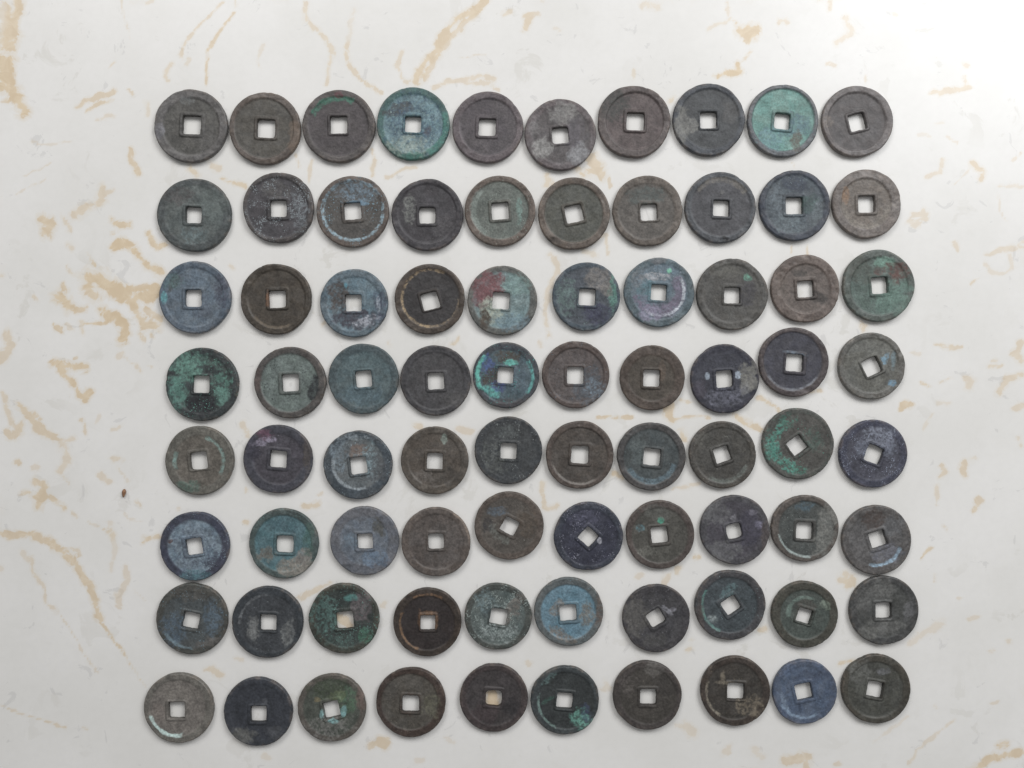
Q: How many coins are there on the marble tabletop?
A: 80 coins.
